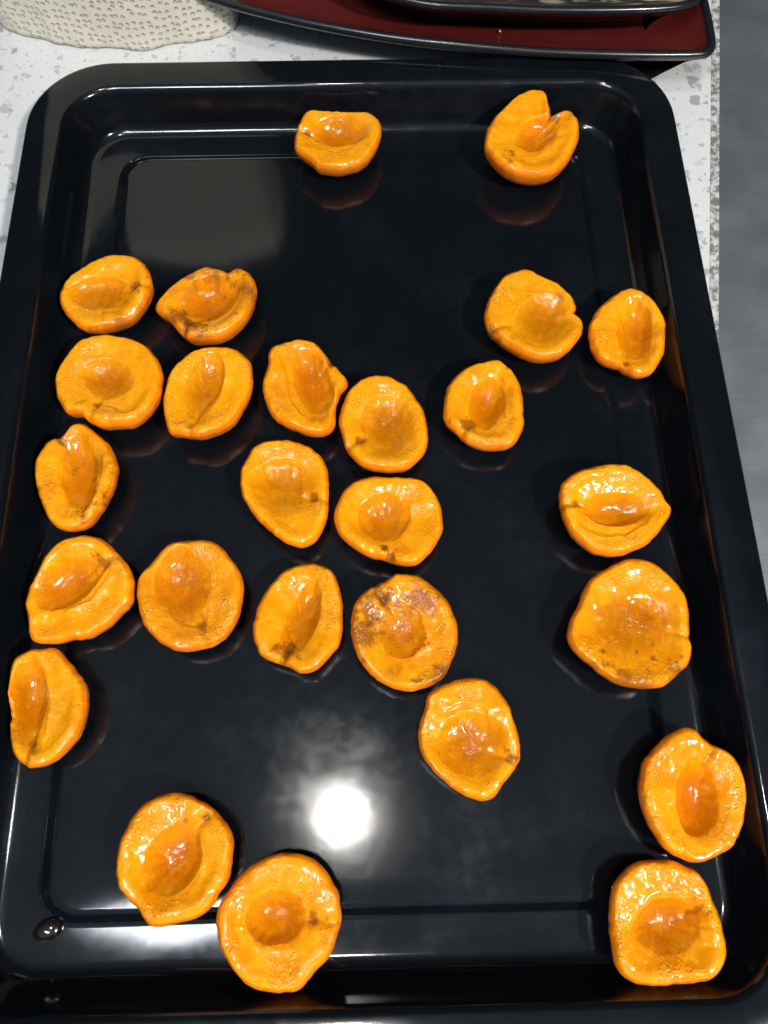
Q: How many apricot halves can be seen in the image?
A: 26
